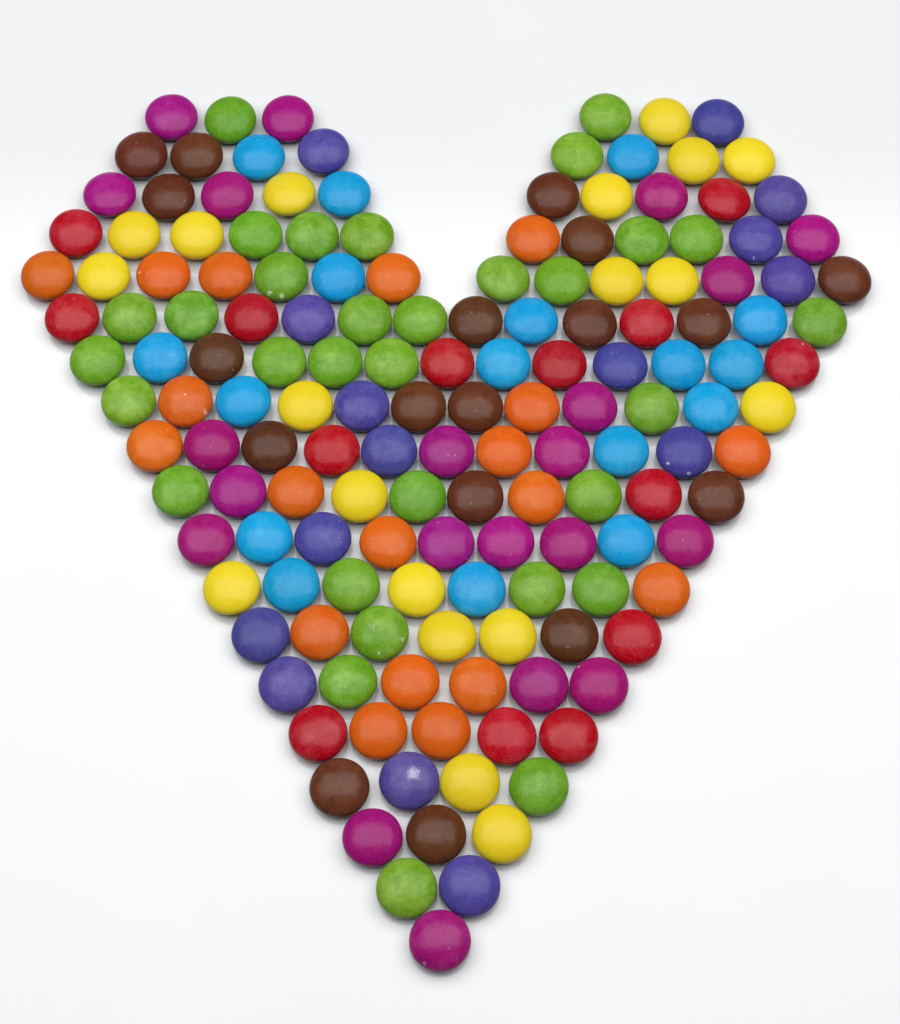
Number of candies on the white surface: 155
